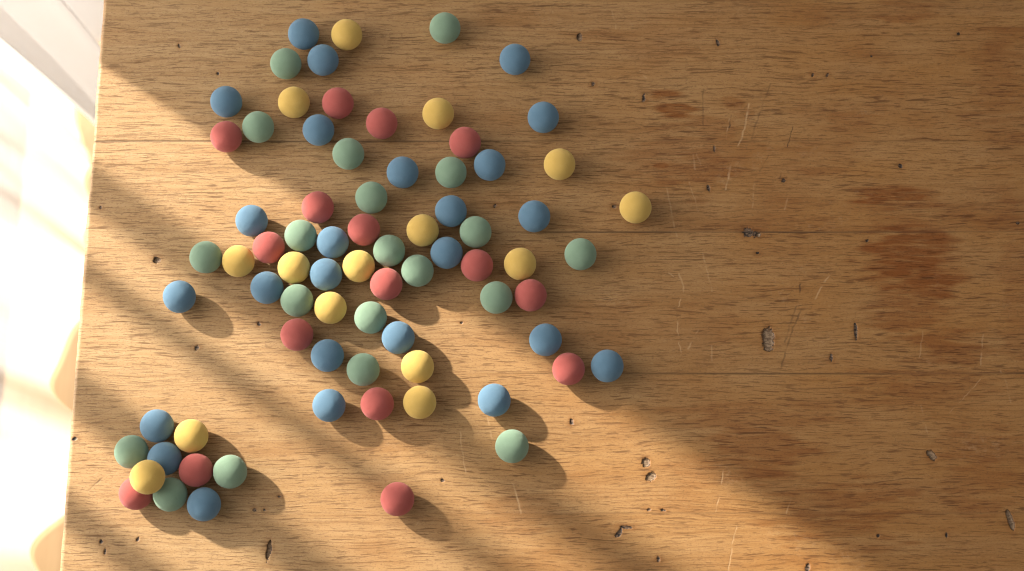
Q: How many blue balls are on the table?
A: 25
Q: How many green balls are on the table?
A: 20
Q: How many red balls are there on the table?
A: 16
